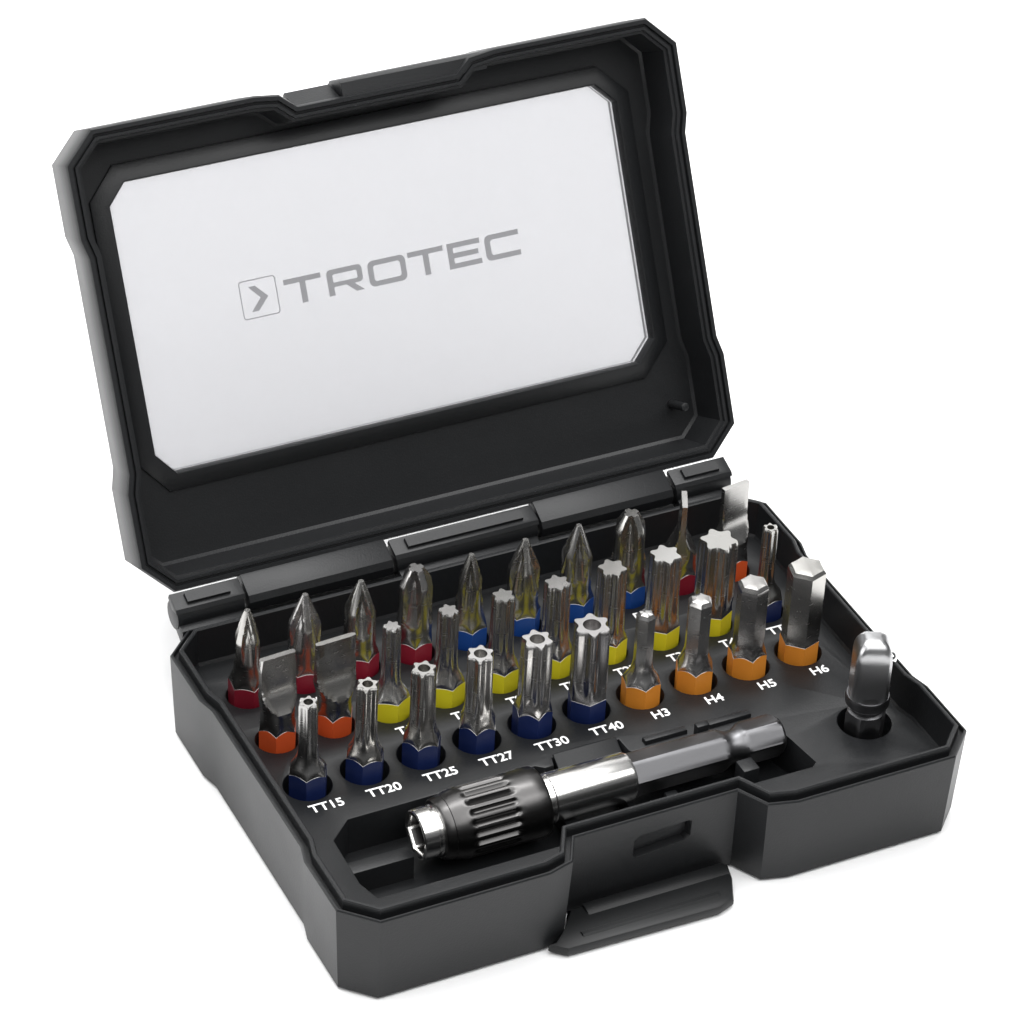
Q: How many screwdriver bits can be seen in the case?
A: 30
